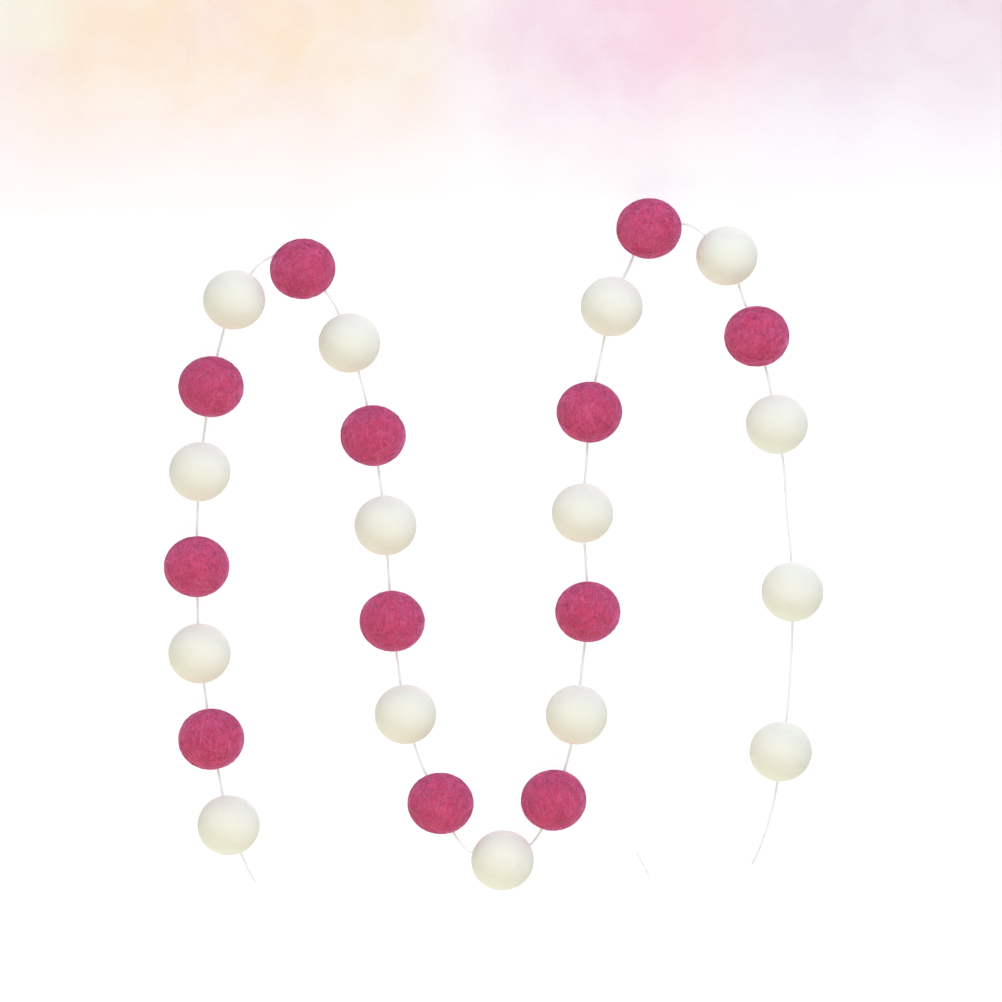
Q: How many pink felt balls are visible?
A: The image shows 12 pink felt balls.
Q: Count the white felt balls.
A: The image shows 15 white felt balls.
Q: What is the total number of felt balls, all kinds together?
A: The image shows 27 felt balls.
